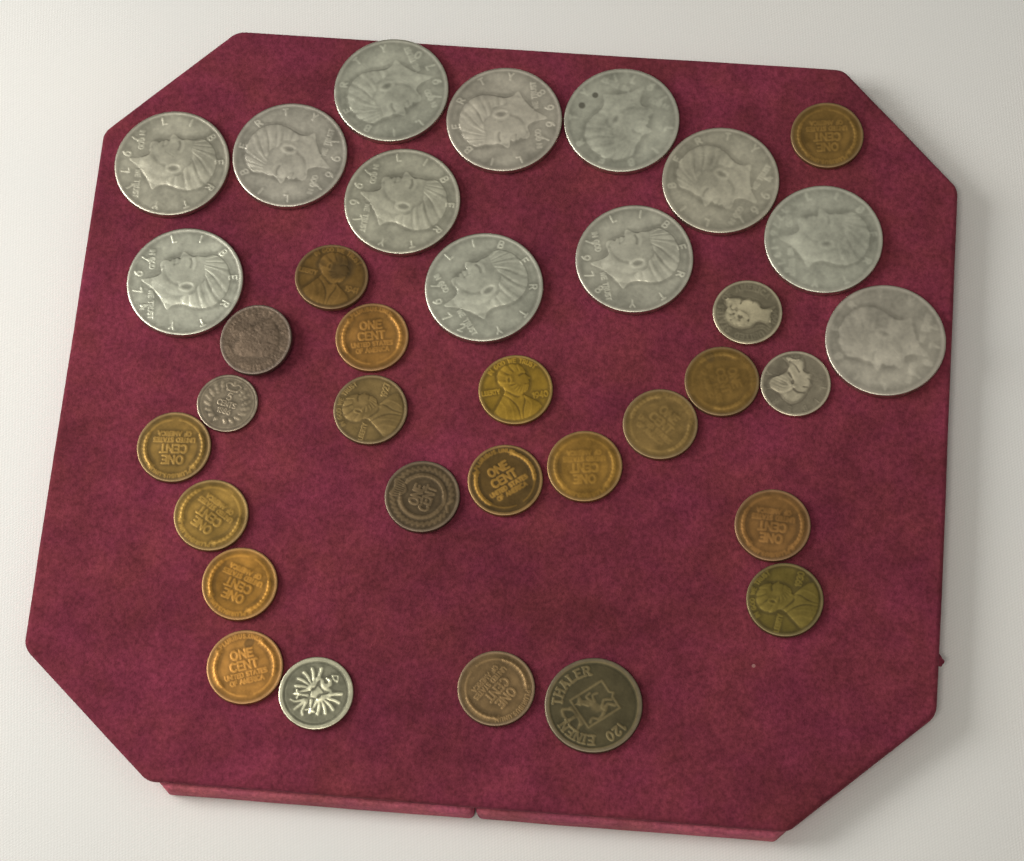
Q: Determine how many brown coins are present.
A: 19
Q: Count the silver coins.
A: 16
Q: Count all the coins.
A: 35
